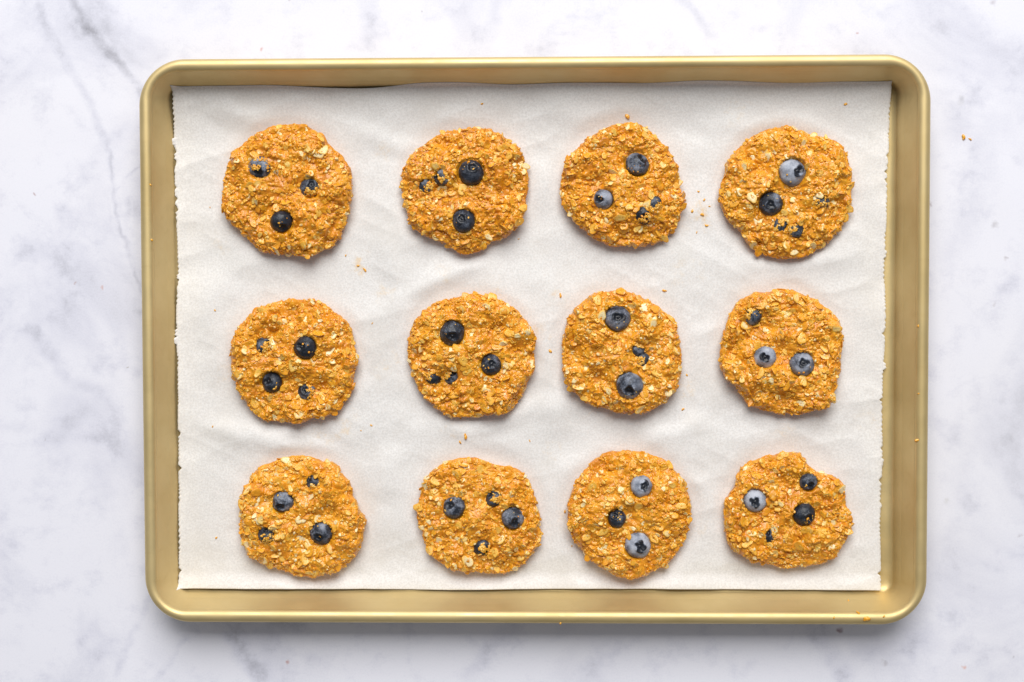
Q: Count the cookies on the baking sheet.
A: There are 12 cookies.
